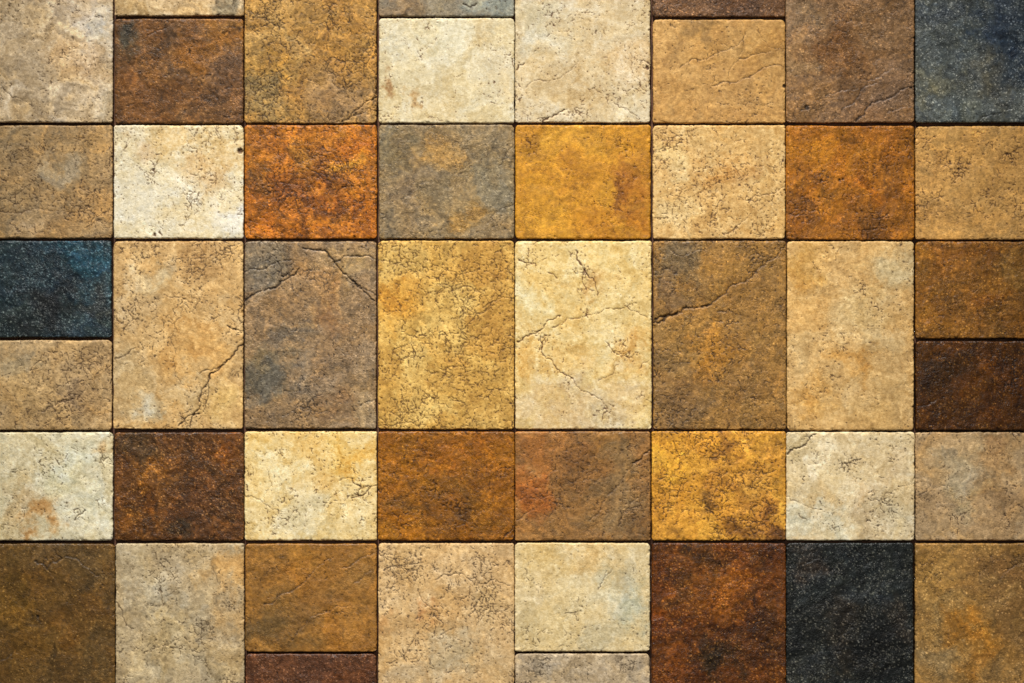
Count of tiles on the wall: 47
